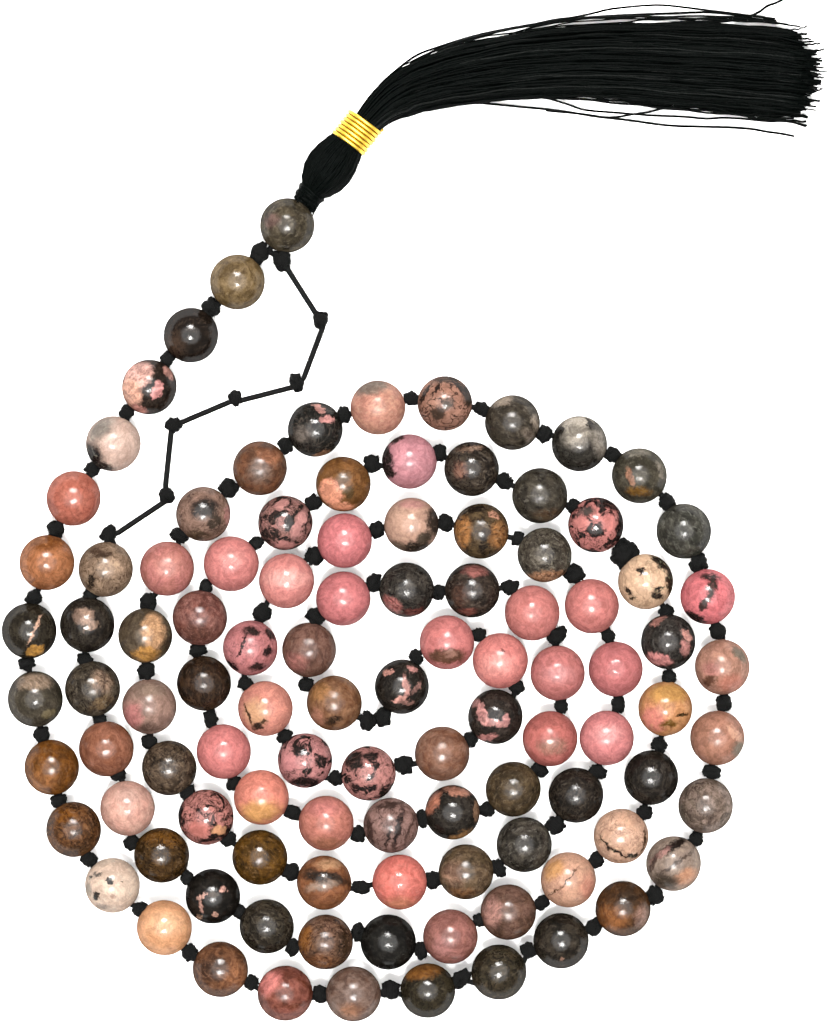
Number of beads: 103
